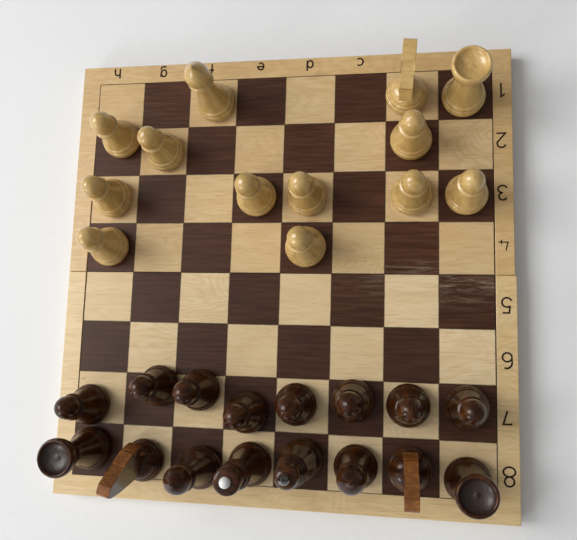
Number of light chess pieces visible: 13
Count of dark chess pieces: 16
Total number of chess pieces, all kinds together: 29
